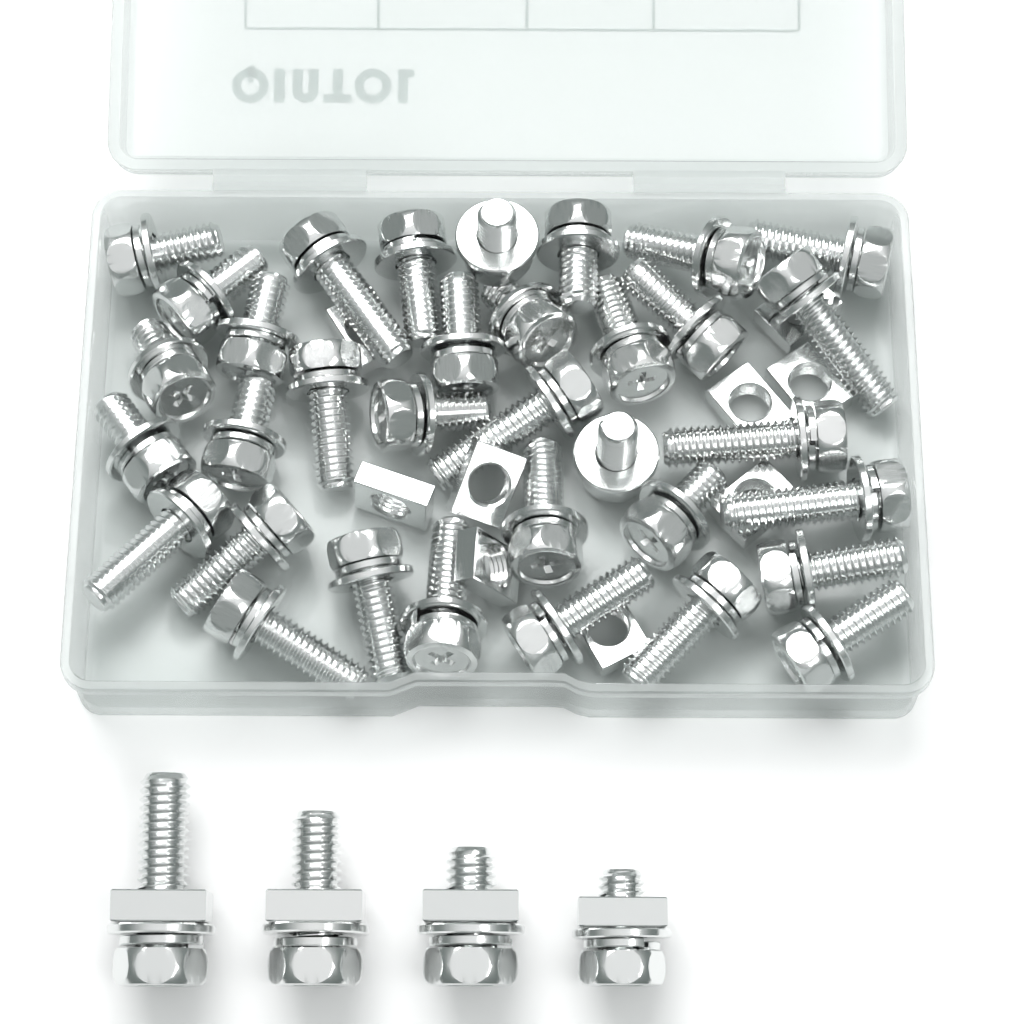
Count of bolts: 38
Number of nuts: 13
